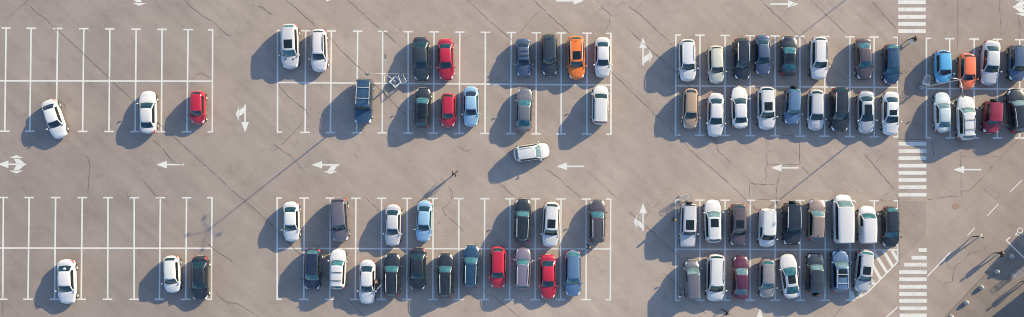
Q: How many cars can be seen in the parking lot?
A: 81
